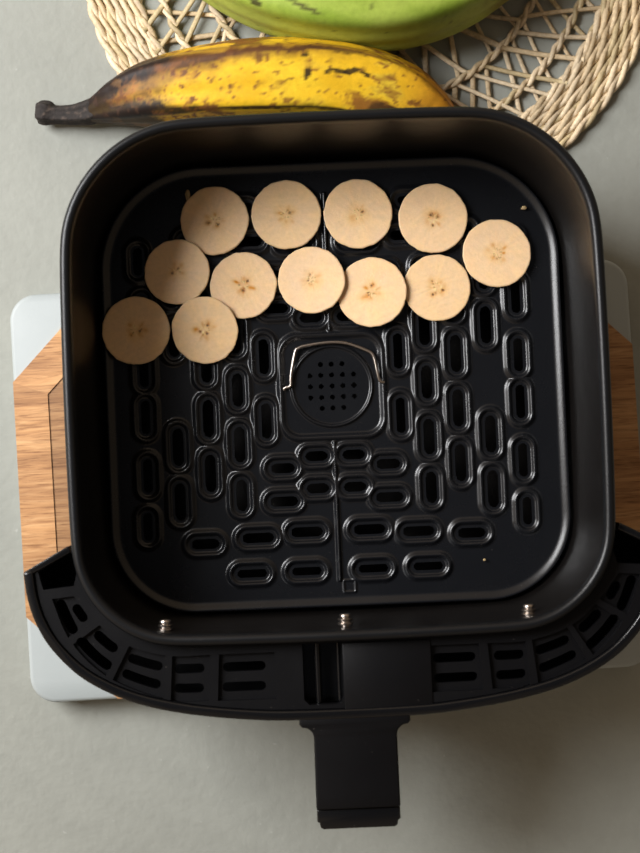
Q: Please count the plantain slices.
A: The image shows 12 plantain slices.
